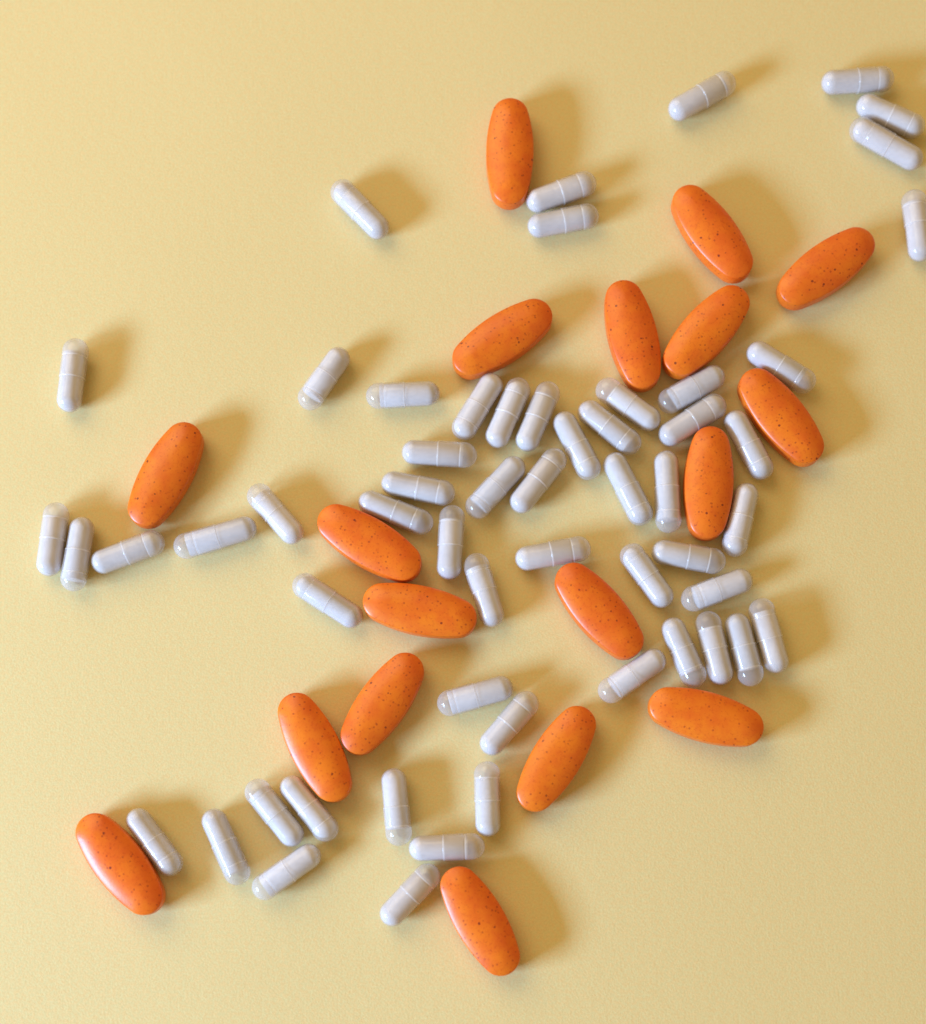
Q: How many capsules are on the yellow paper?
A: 57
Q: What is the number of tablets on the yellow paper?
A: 18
